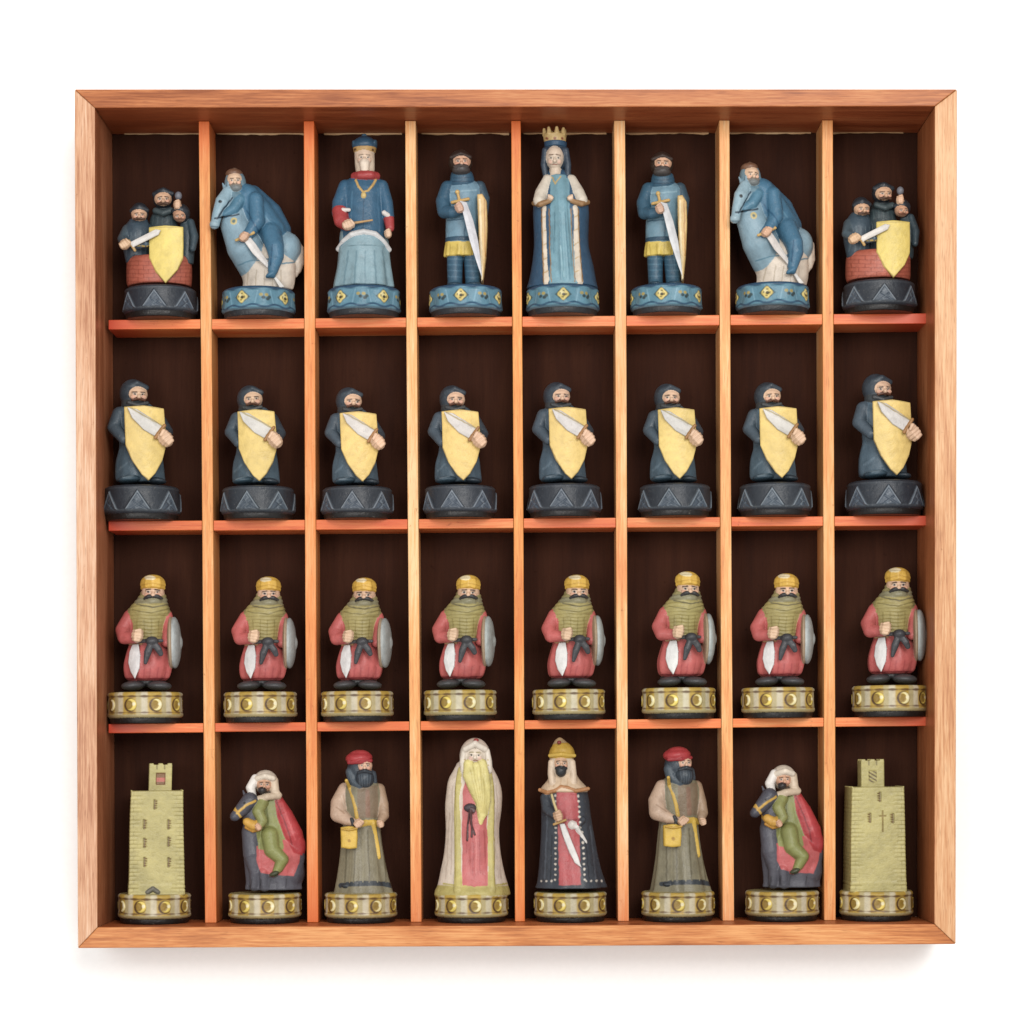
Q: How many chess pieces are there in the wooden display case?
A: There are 32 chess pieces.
